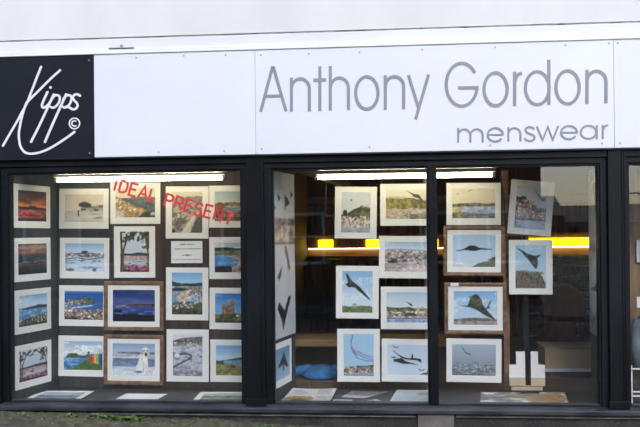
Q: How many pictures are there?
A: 35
